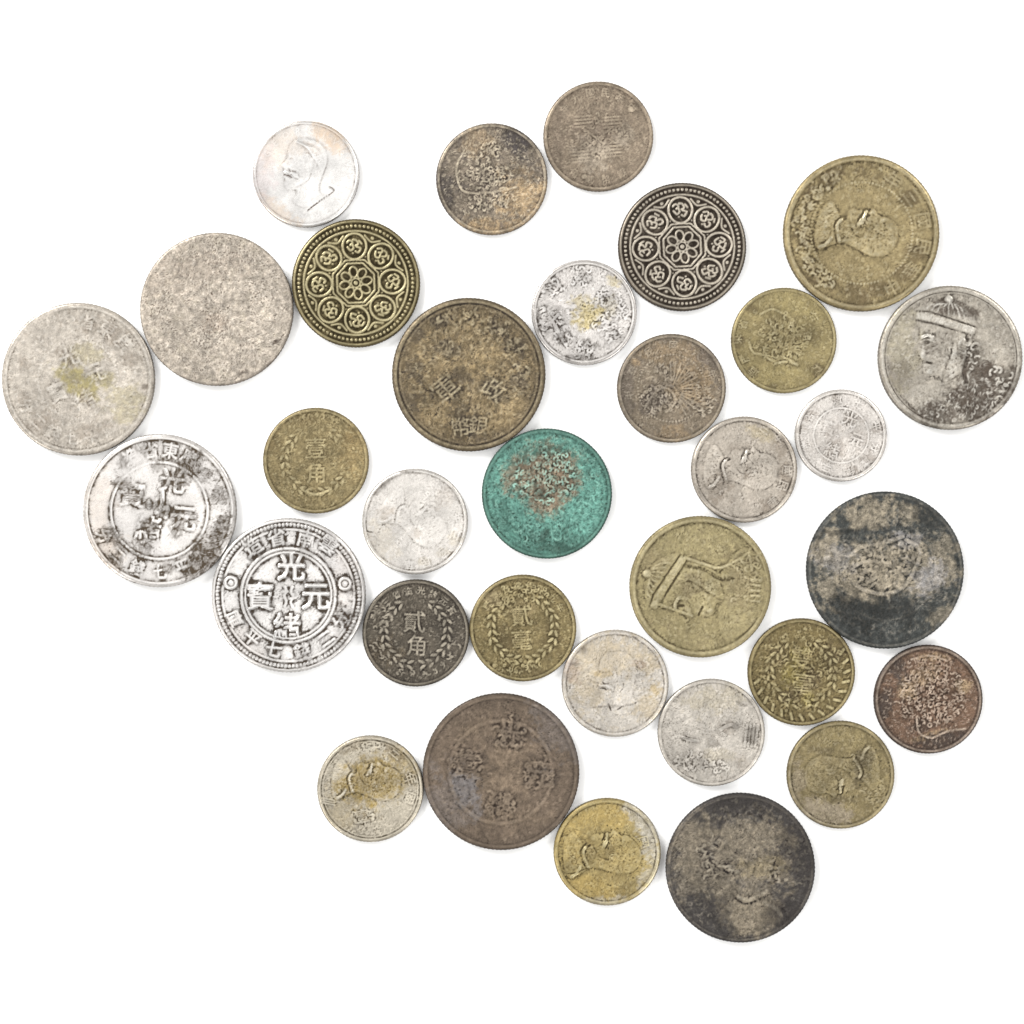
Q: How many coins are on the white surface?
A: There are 33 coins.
